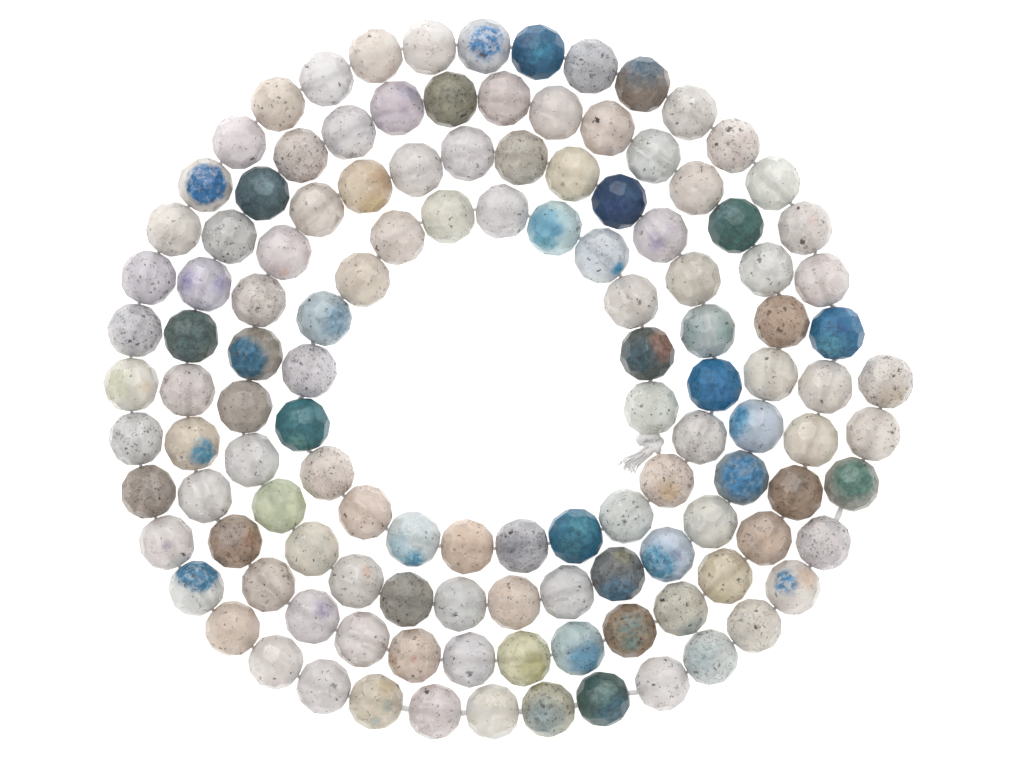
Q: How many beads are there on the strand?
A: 124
